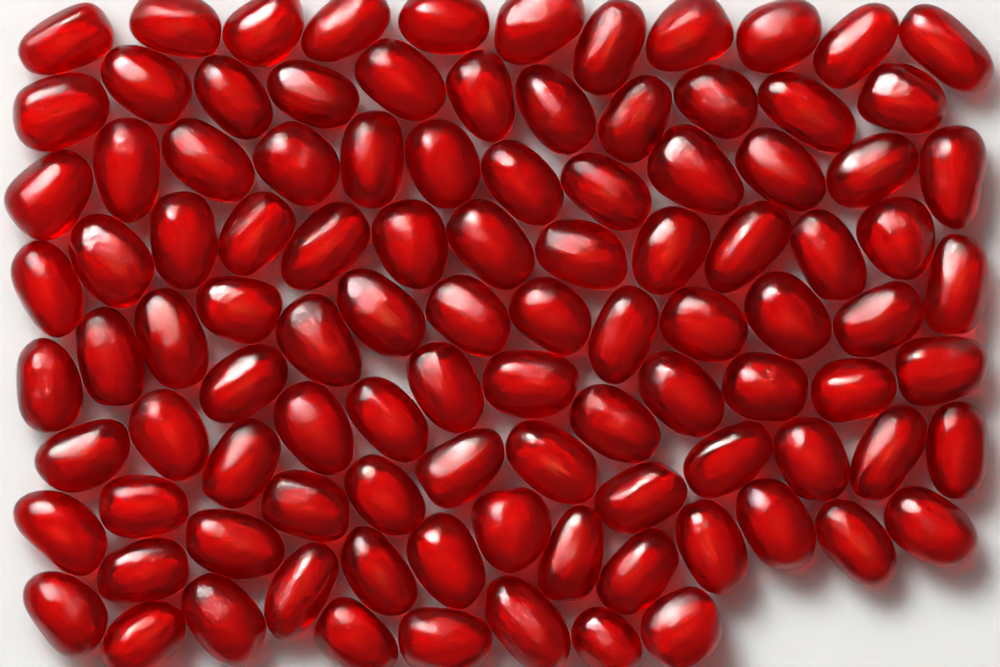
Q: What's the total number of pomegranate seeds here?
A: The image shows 103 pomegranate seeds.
